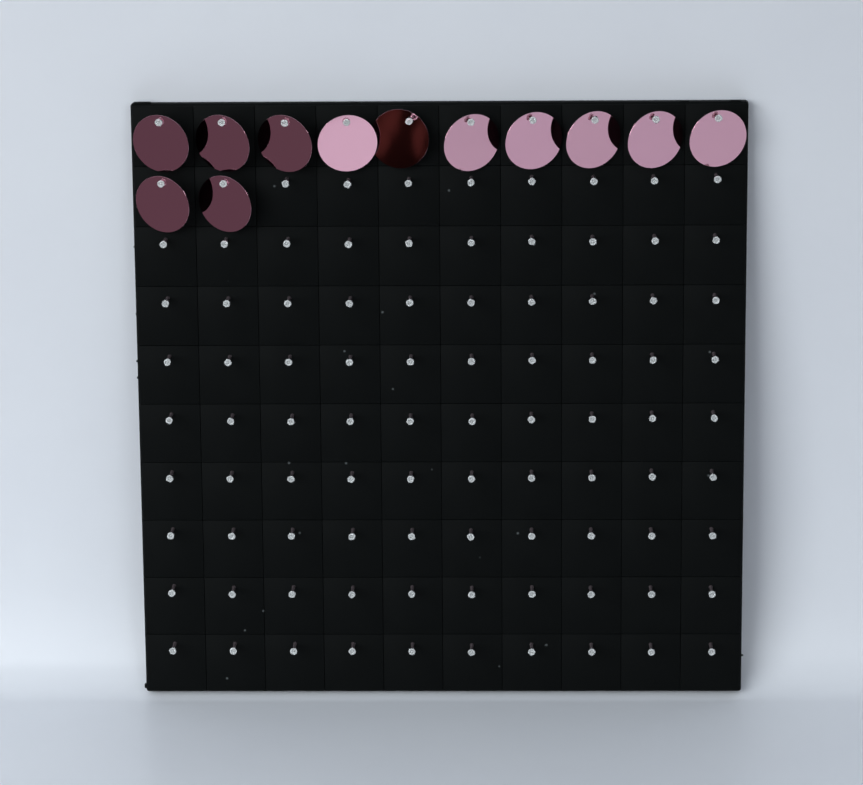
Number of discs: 12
